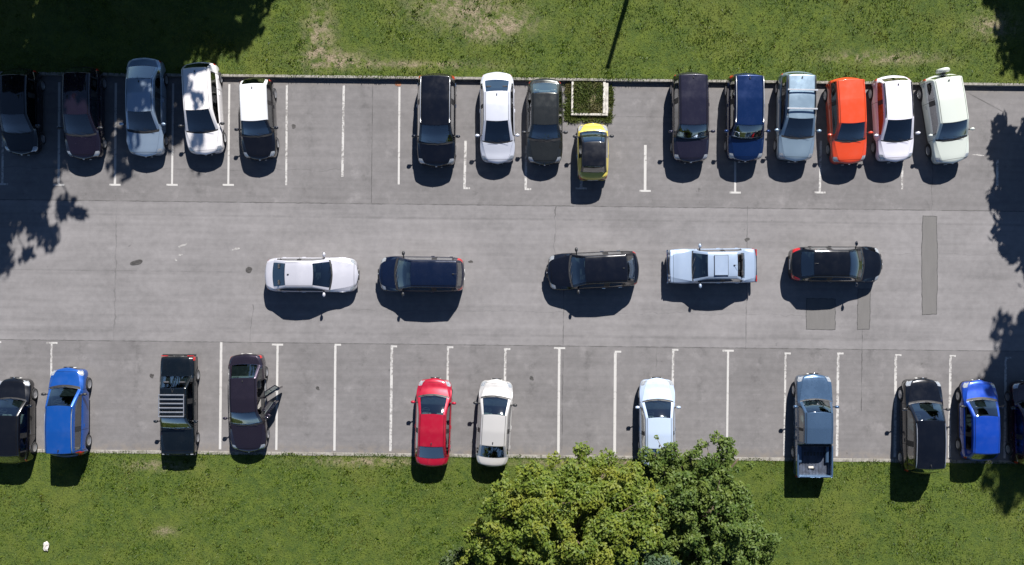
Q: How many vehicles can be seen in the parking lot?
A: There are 31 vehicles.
